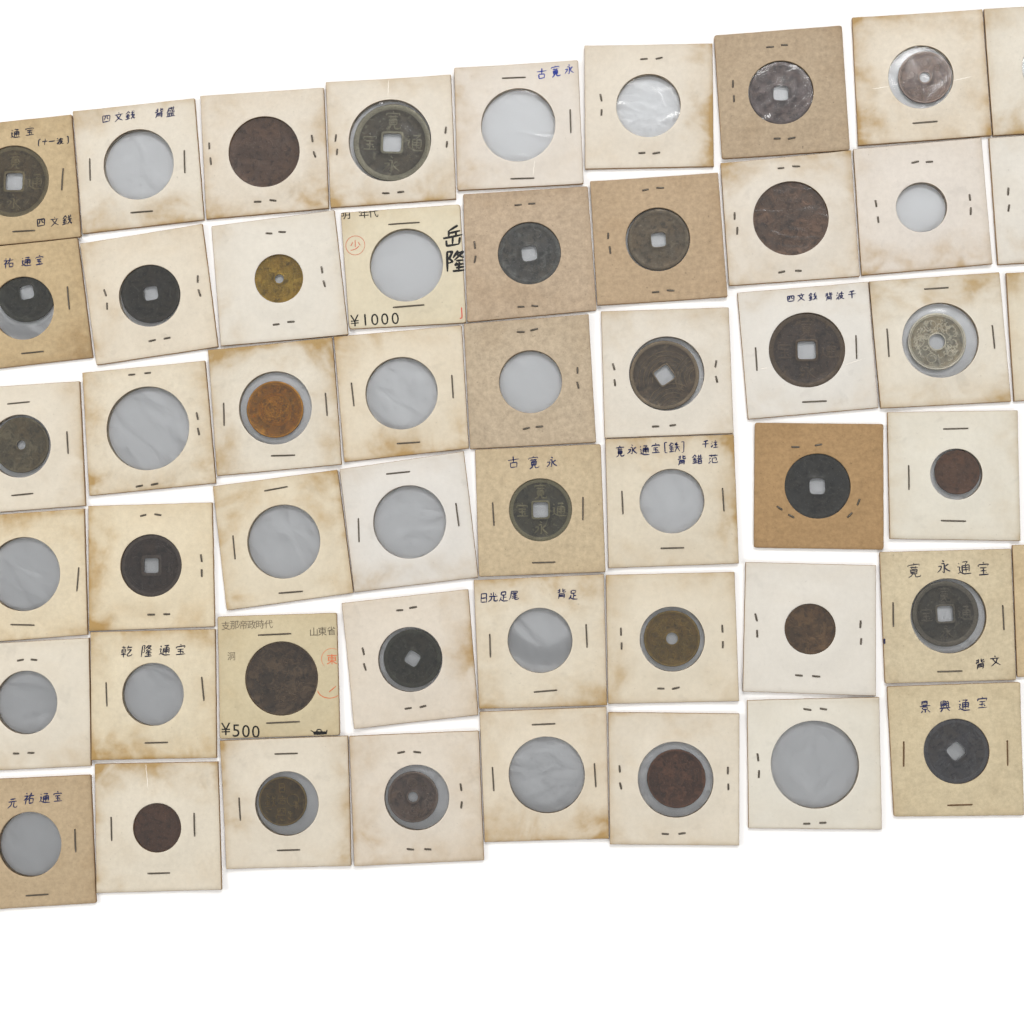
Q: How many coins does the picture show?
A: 30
